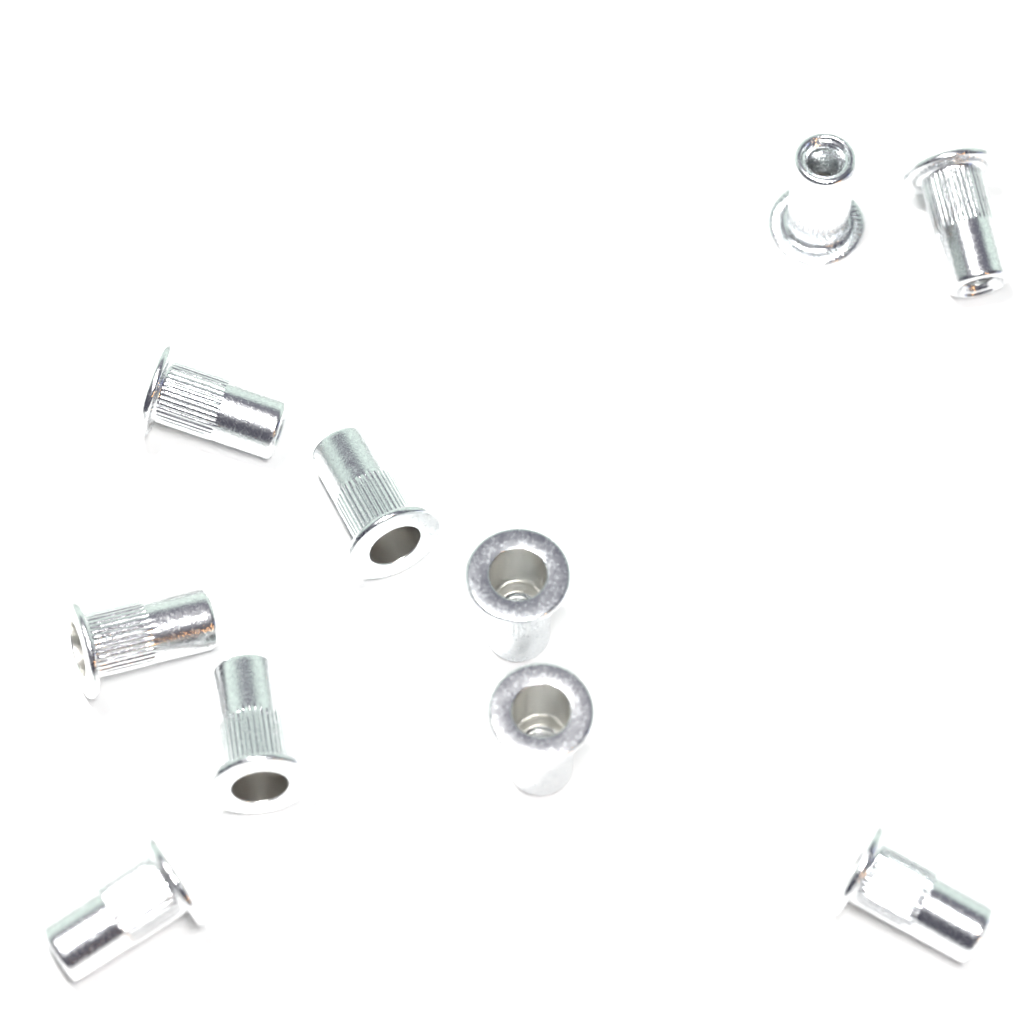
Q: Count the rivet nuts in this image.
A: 10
